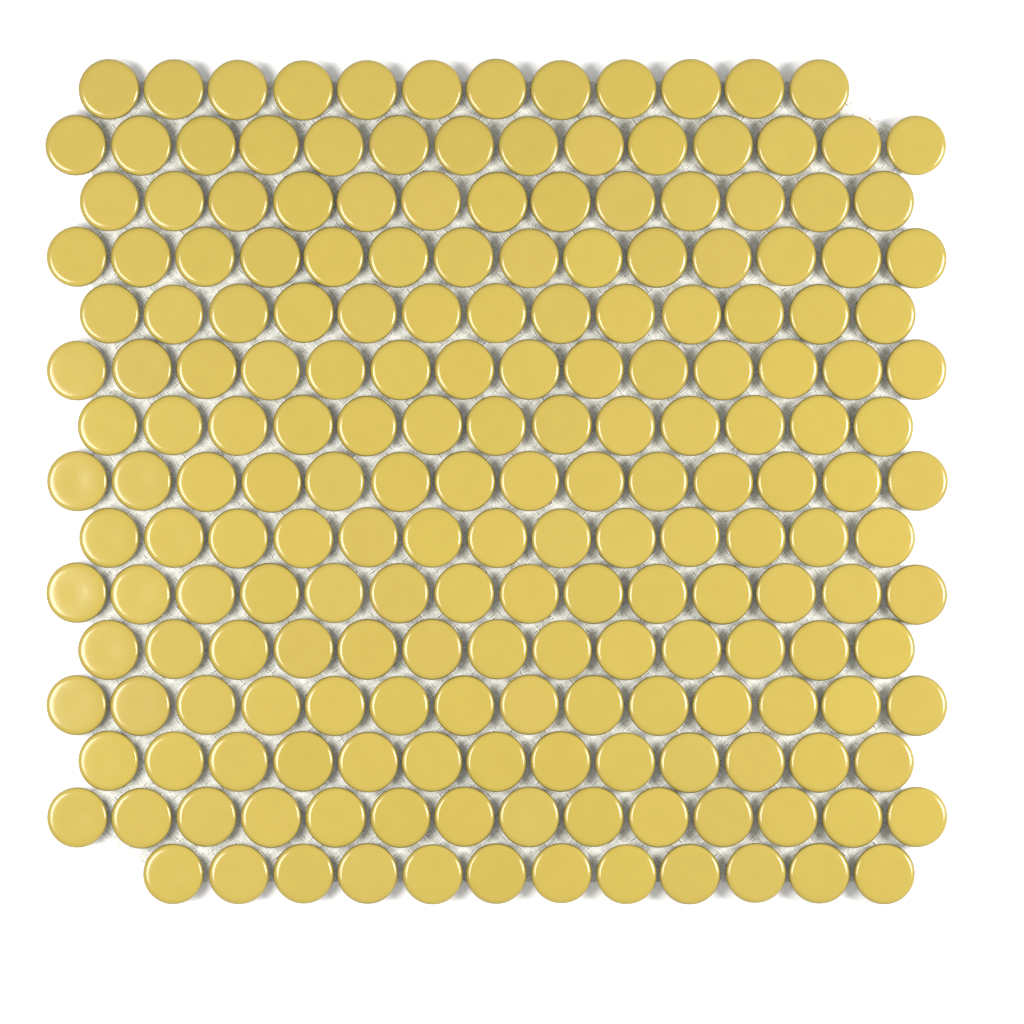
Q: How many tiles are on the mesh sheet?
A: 200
